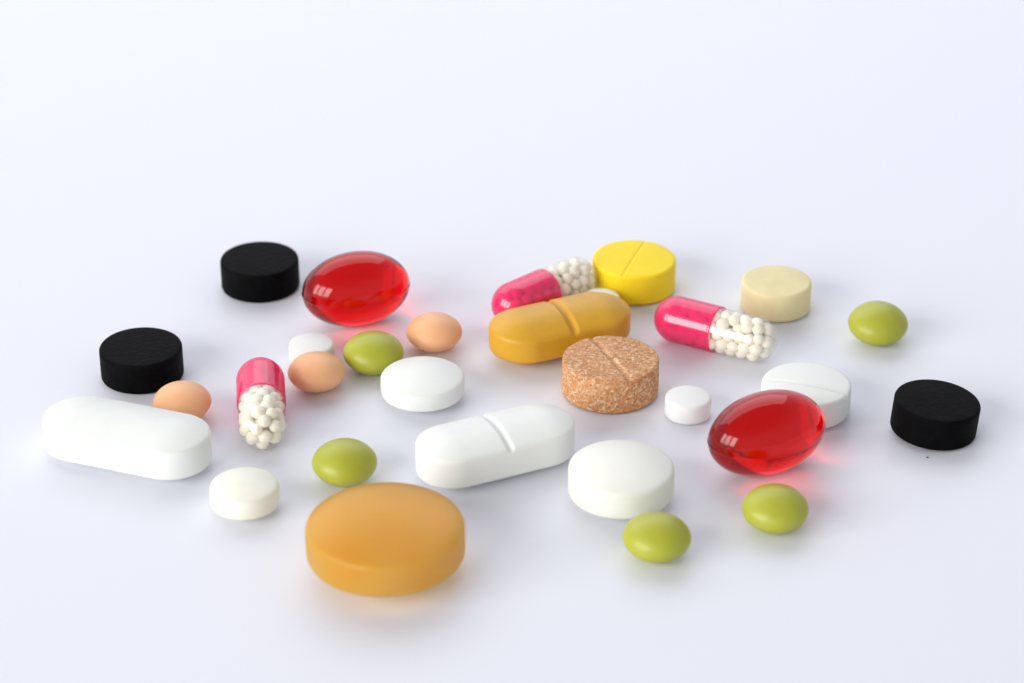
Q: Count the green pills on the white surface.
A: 5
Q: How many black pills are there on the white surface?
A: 3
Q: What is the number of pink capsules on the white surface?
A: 3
